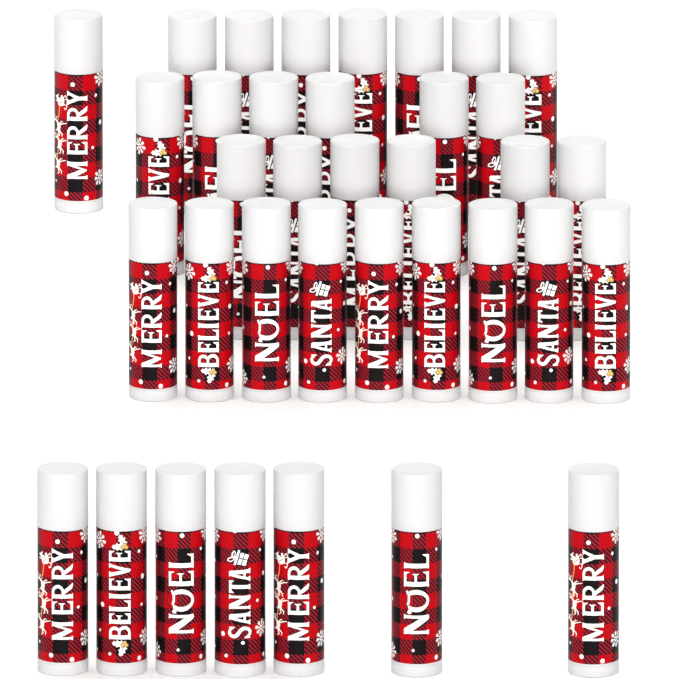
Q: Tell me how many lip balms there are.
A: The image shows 36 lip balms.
